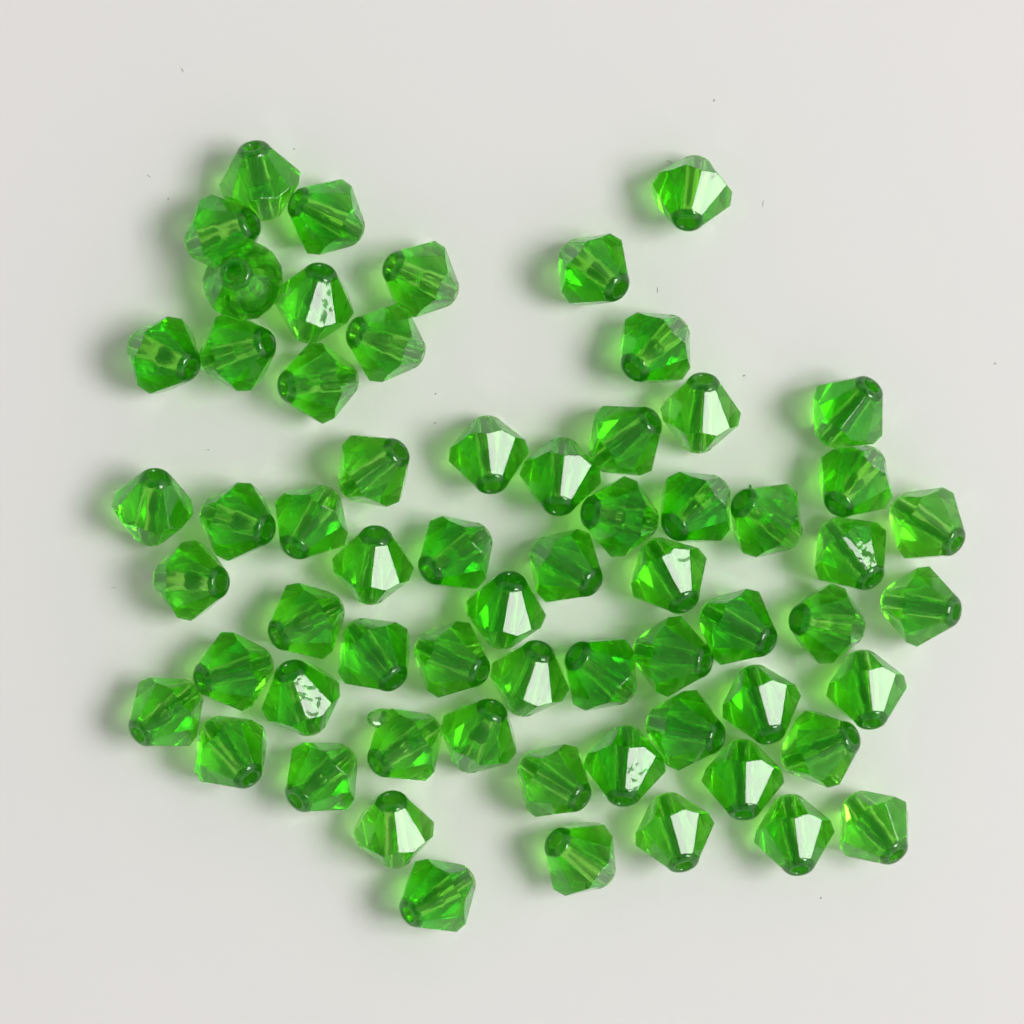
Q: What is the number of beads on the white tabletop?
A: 63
